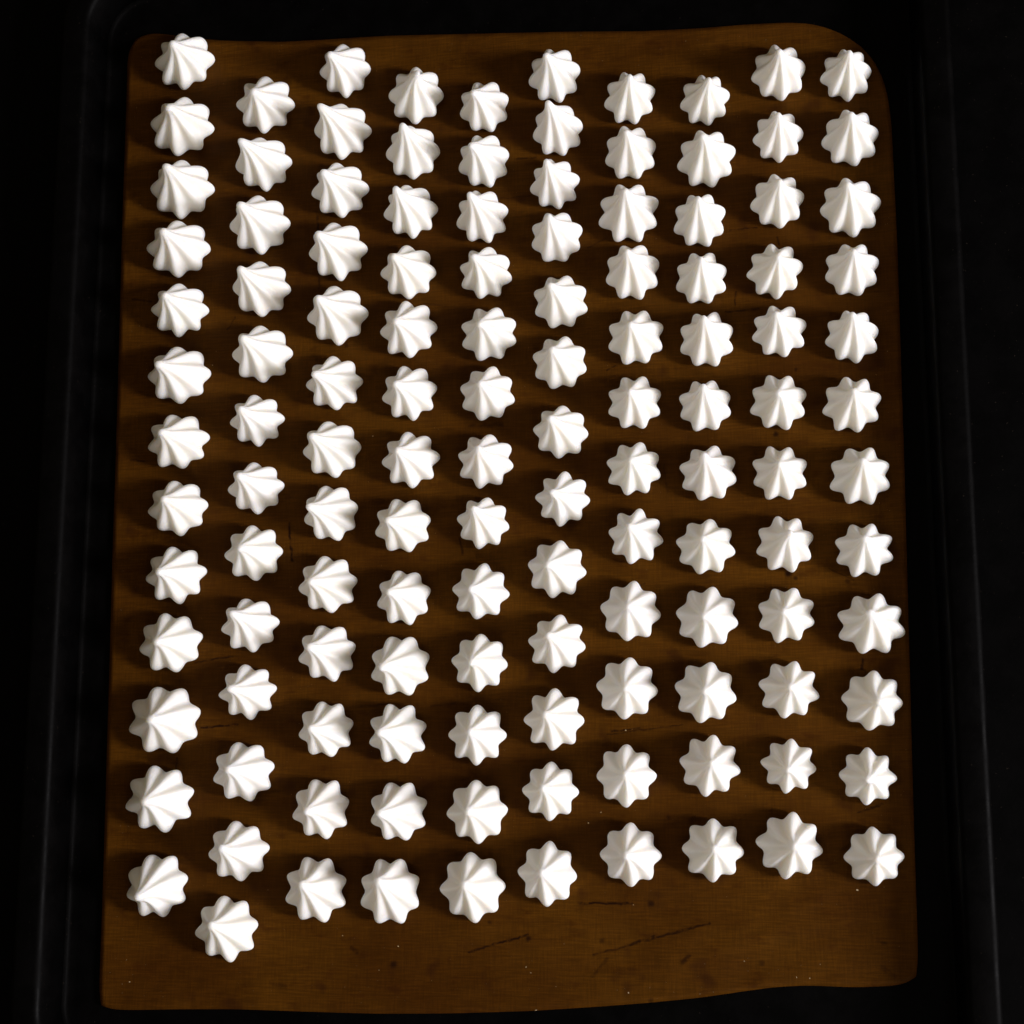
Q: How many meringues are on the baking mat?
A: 126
